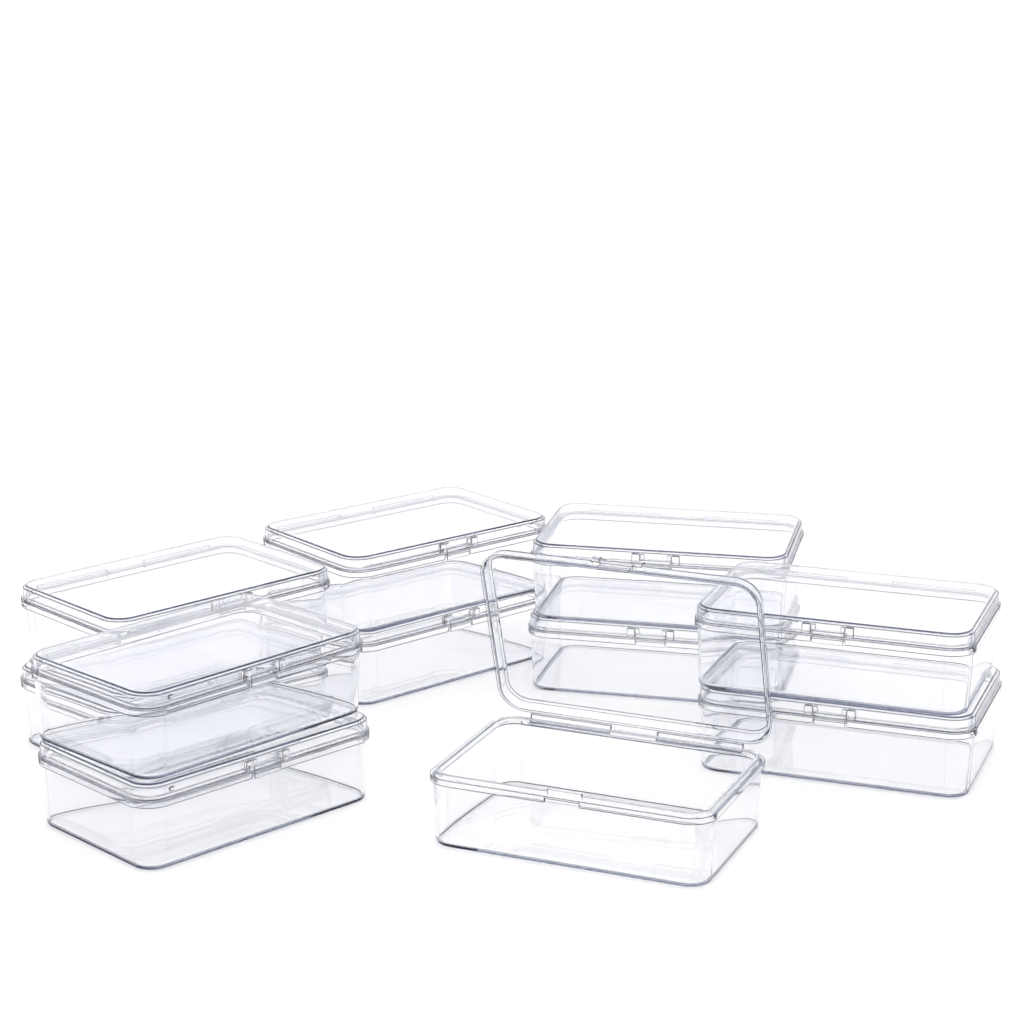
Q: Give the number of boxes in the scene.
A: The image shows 11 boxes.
